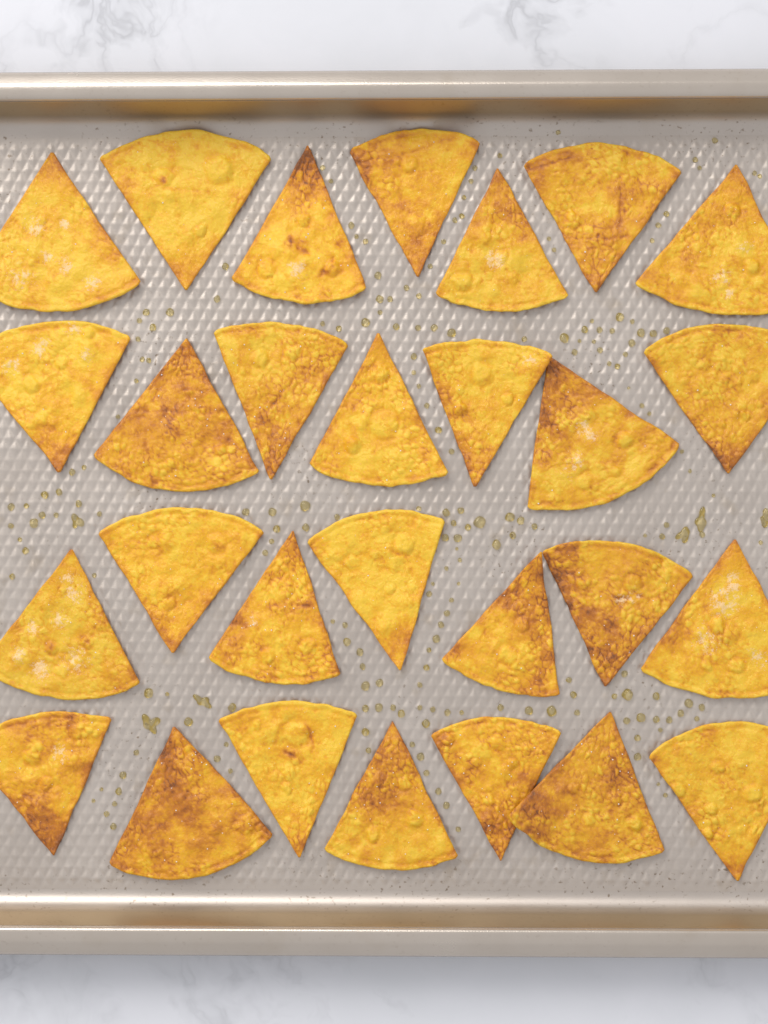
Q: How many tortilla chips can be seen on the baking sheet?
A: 28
